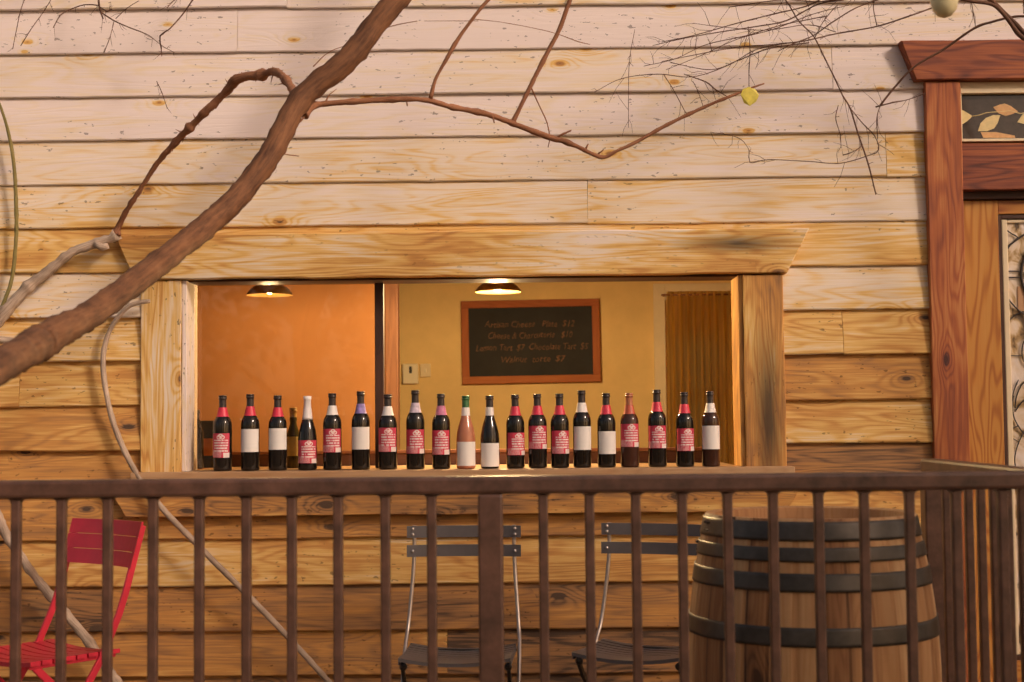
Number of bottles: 22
